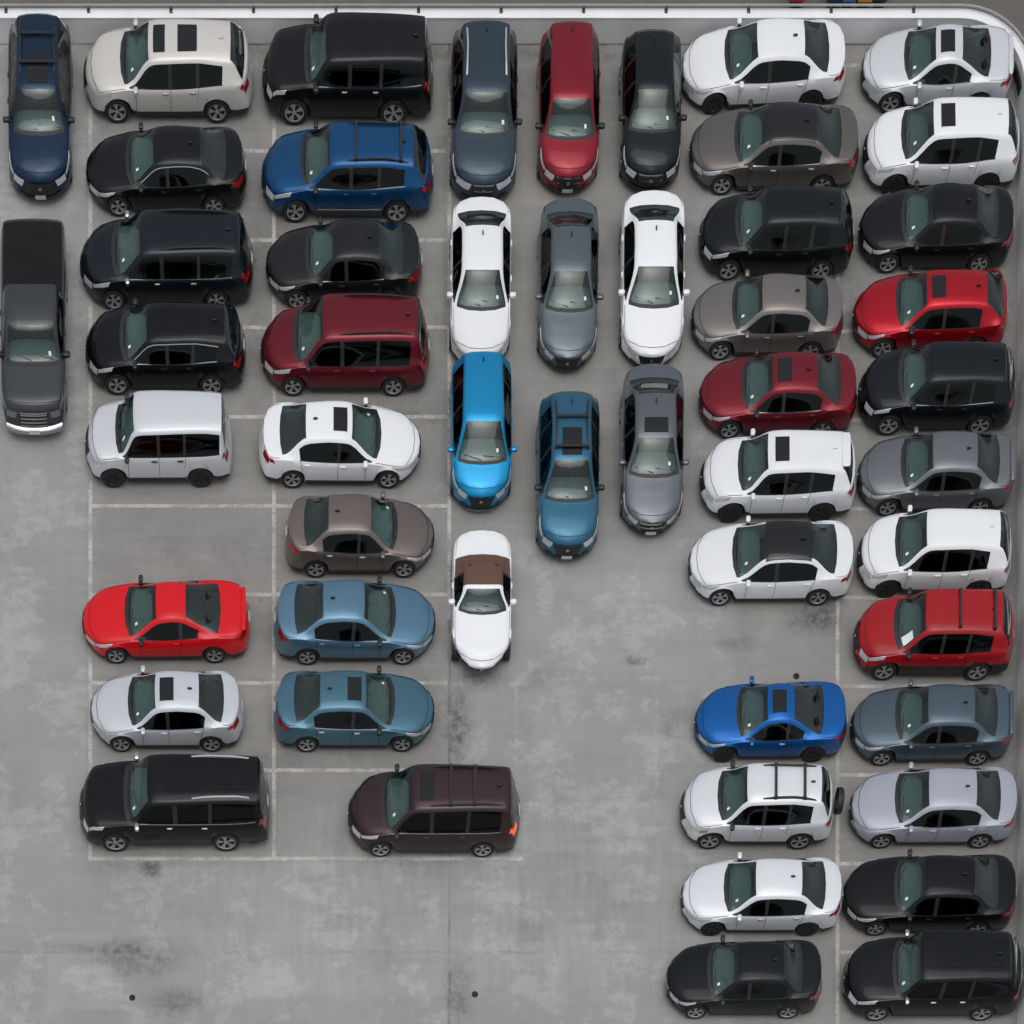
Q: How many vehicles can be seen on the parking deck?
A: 52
